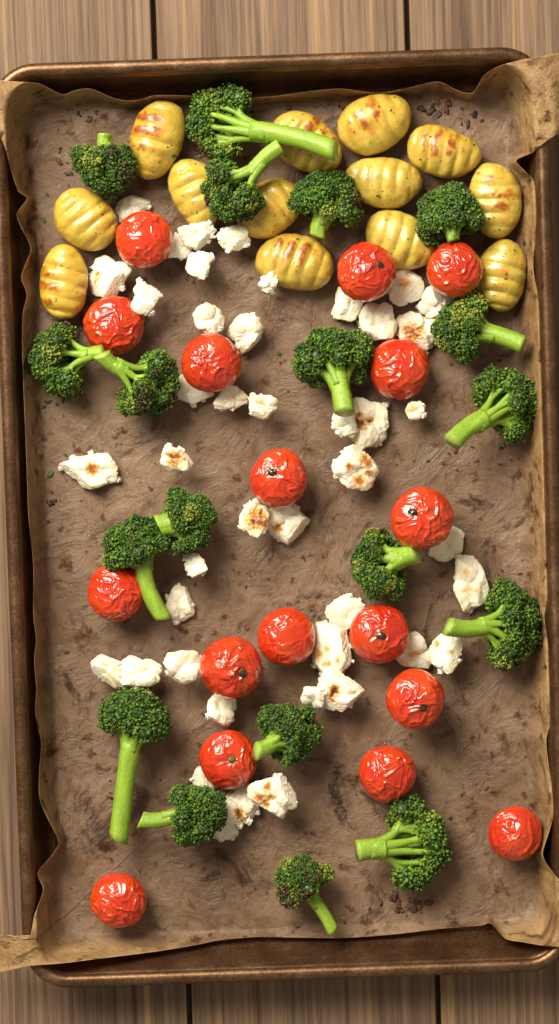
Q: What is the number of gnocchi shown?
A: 13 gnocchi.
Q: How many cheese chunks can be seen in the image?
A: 44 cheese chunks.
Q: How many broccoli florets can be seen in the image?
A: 19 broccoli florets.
